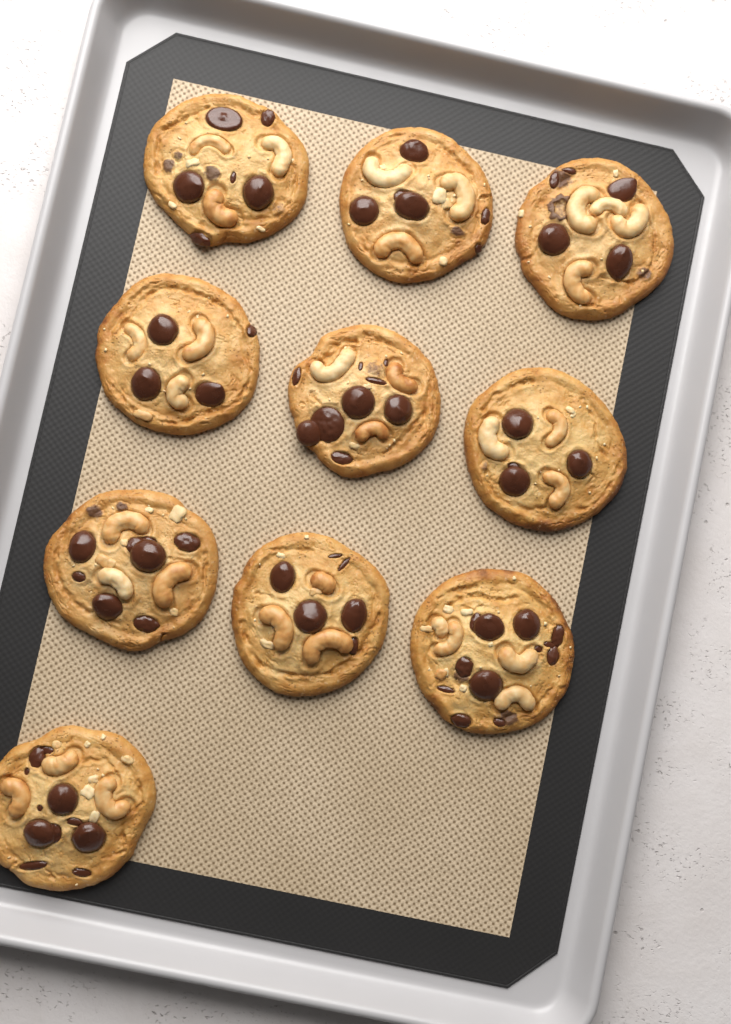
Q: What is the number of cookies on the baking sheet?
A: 10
